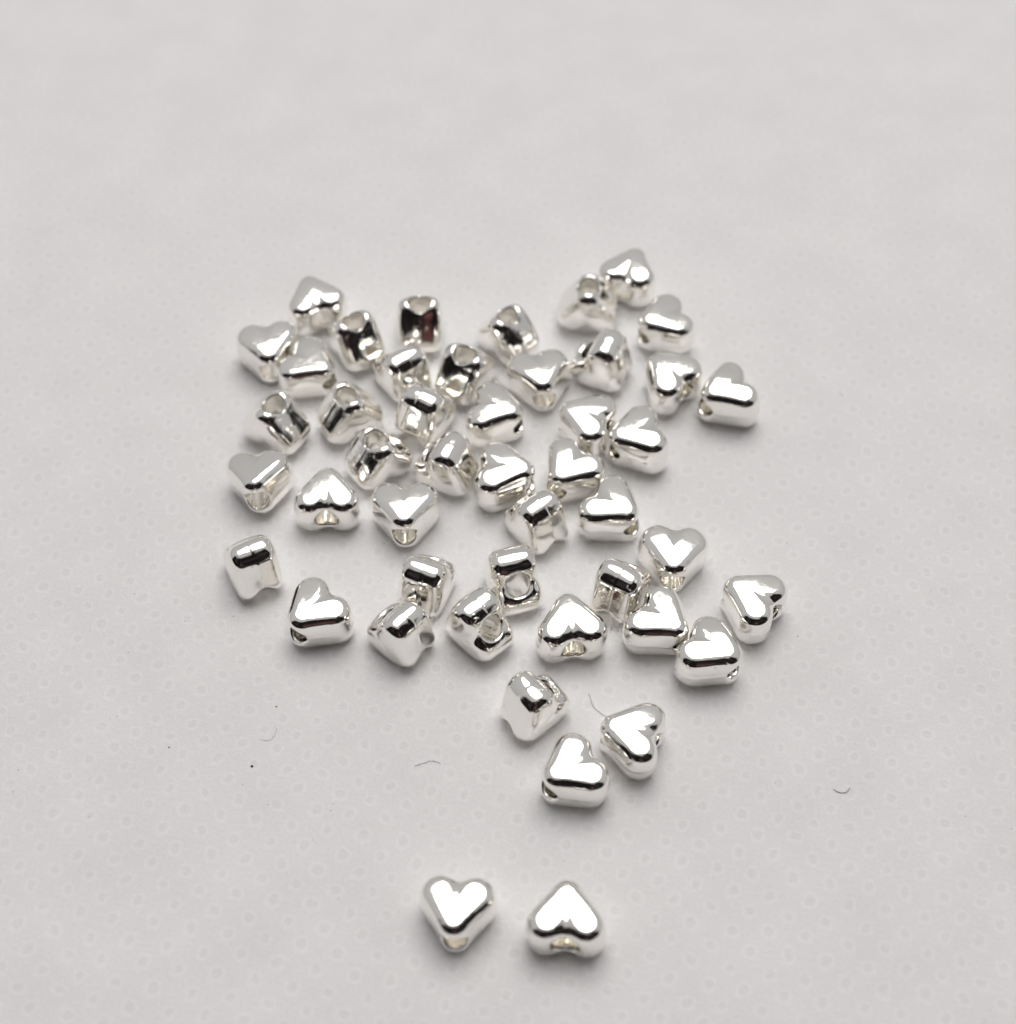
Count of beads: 47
